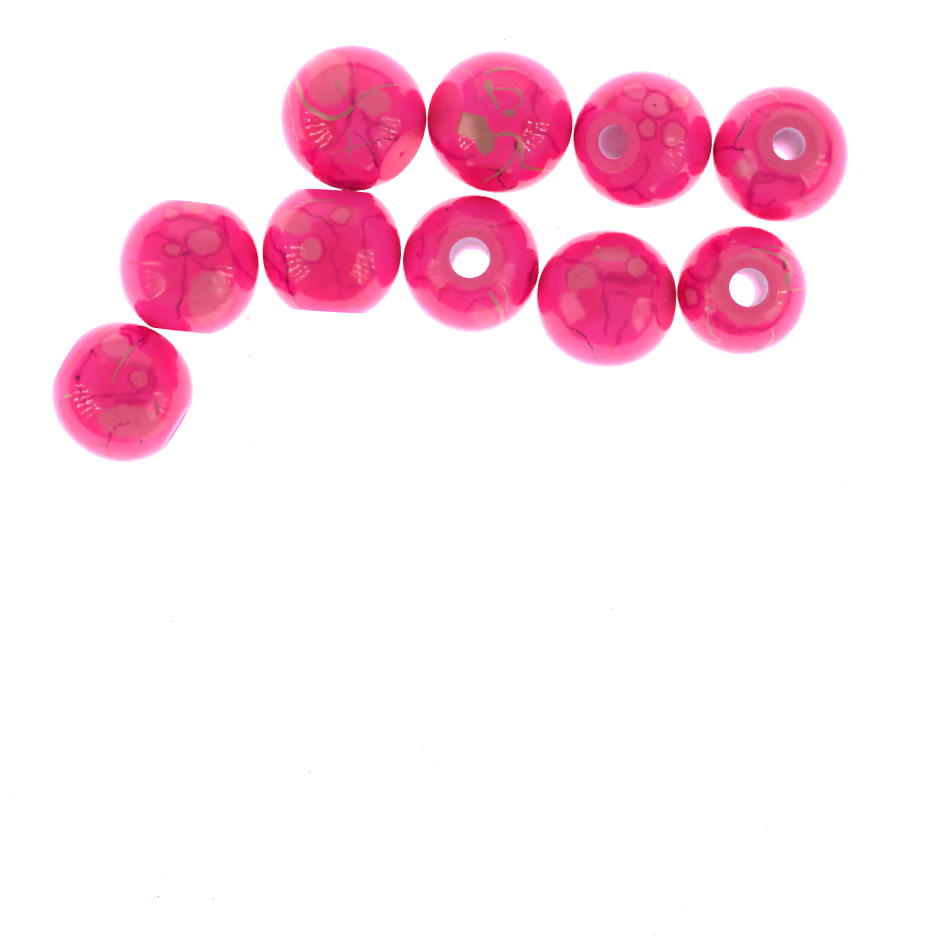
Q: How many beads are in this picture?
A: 10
